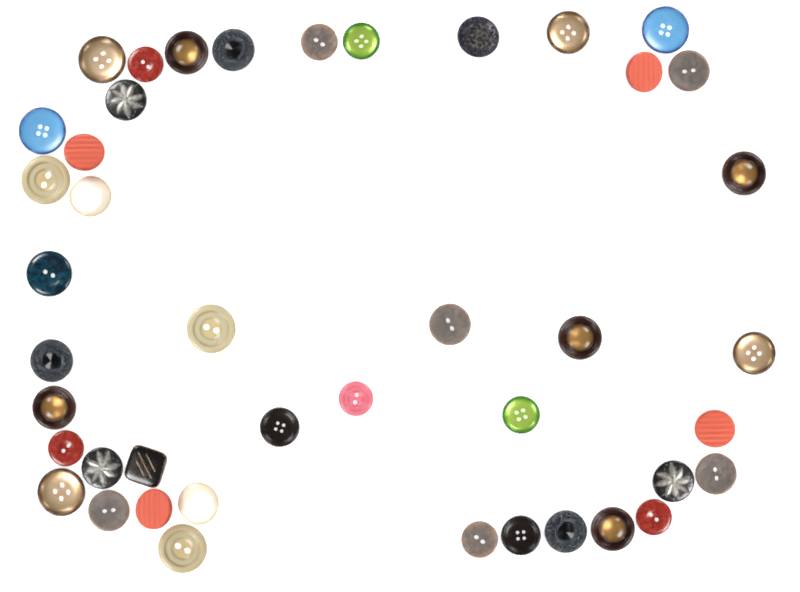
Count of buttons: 43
